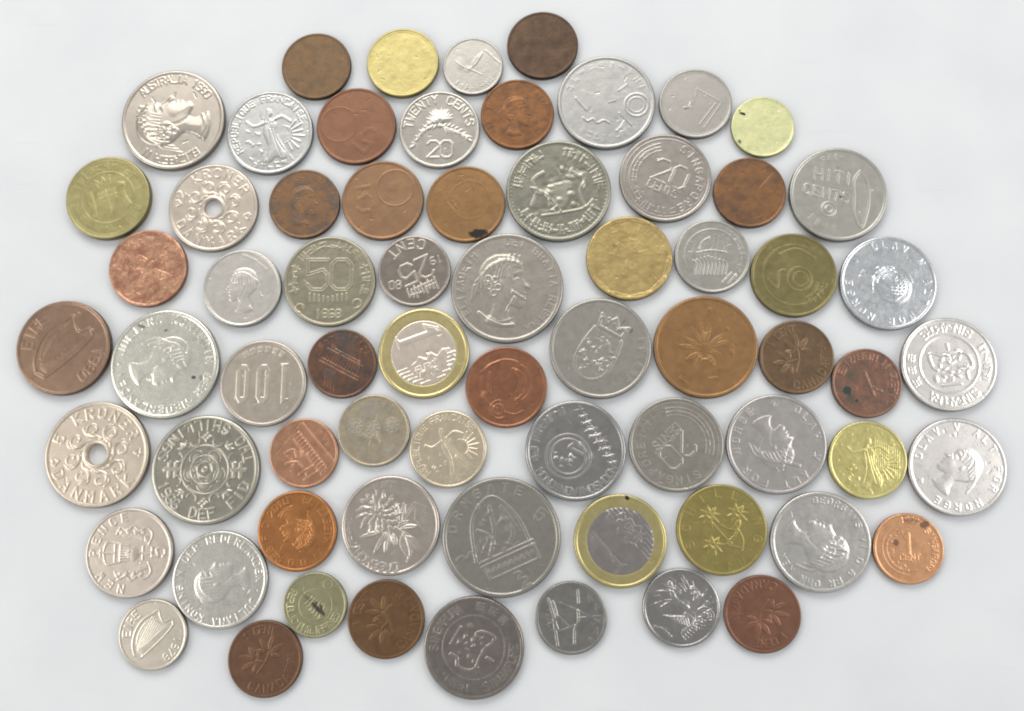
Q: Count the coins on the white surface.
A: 68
